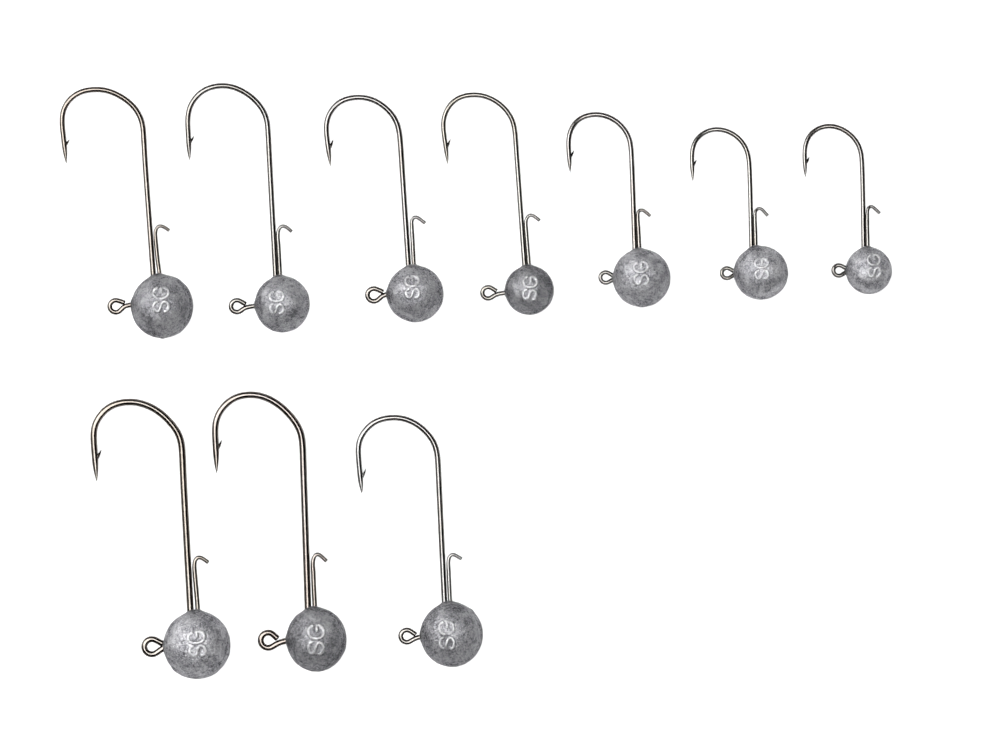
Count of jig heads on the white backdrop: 10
